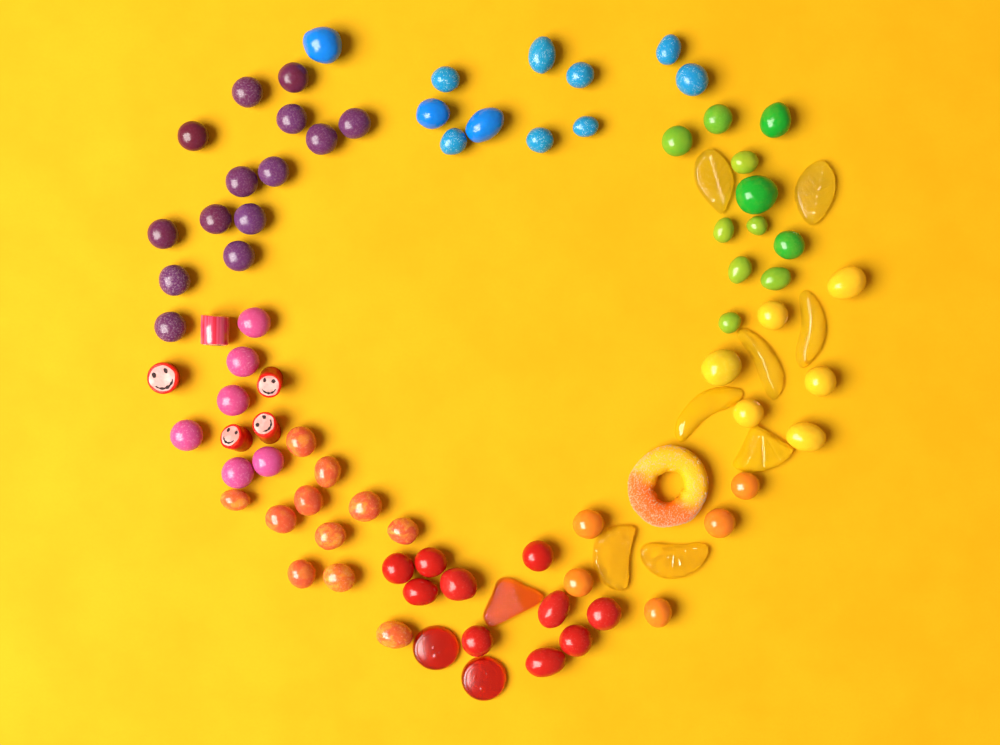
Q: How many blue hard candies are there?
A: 11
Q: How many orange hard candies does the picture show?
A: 16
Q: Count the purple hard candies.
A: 14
